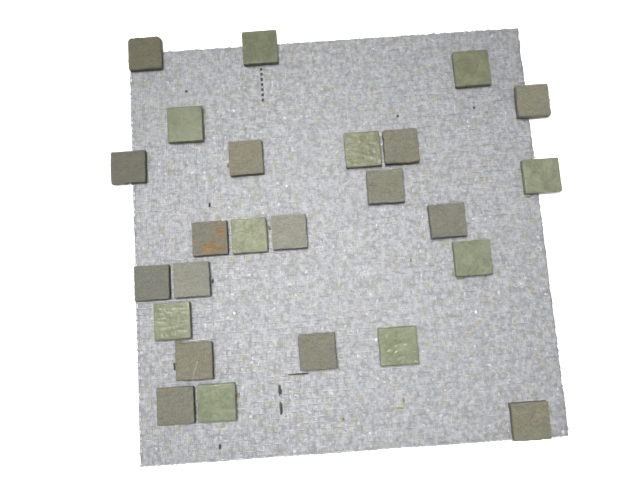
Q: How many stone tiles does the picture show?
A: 15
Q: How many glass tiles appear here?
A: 10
